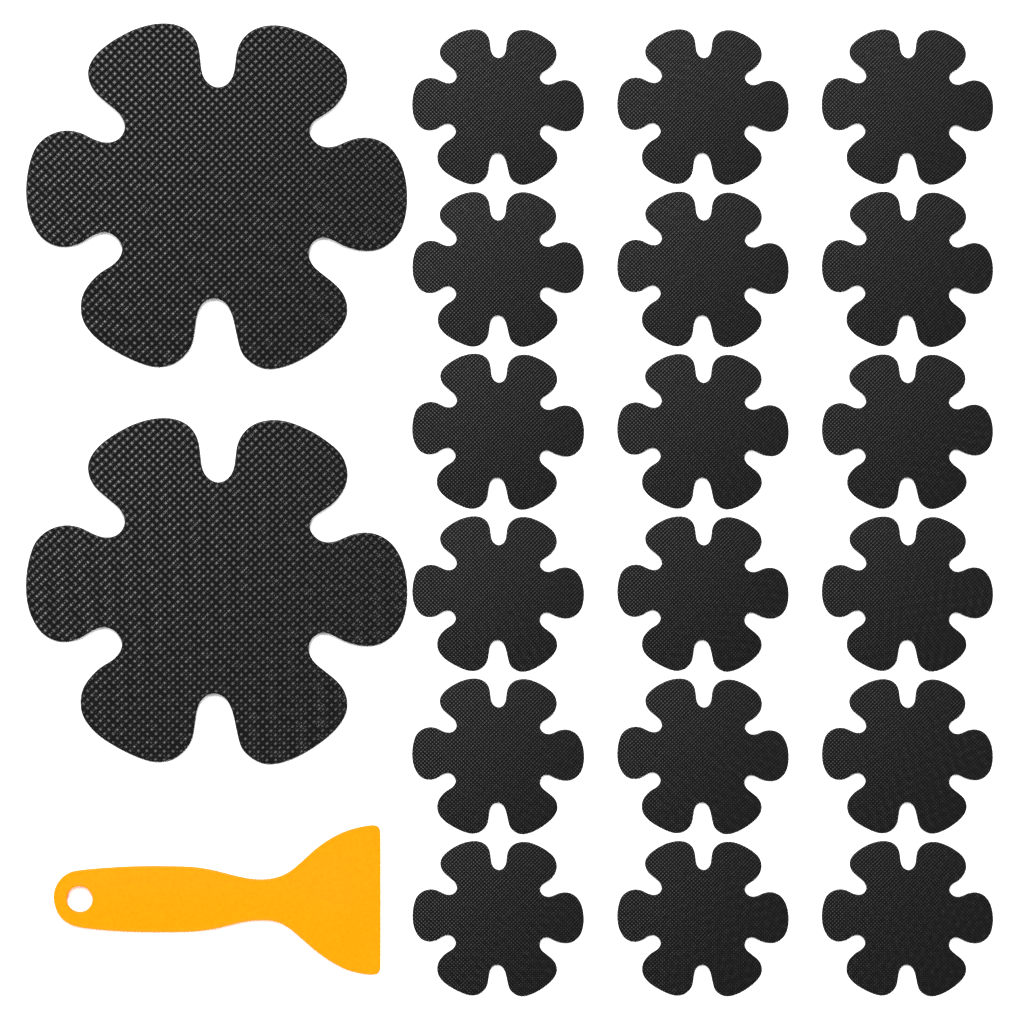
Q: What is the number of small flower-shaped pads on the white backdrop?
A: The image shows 18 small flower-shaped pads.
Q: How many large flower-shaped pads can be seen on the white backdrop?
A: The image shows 2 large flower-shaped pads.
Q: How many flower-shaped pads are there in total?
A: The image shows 20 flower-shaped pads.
